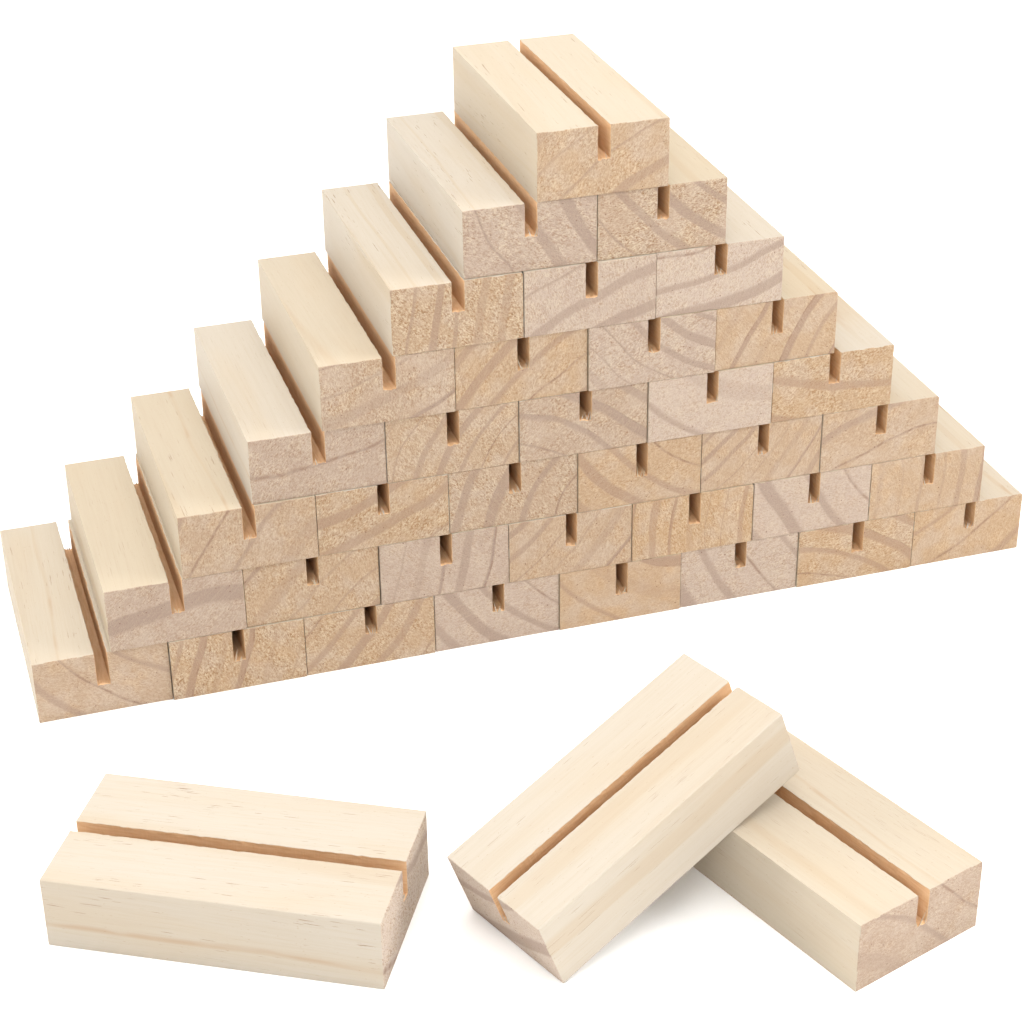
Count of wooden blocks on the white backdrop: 39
